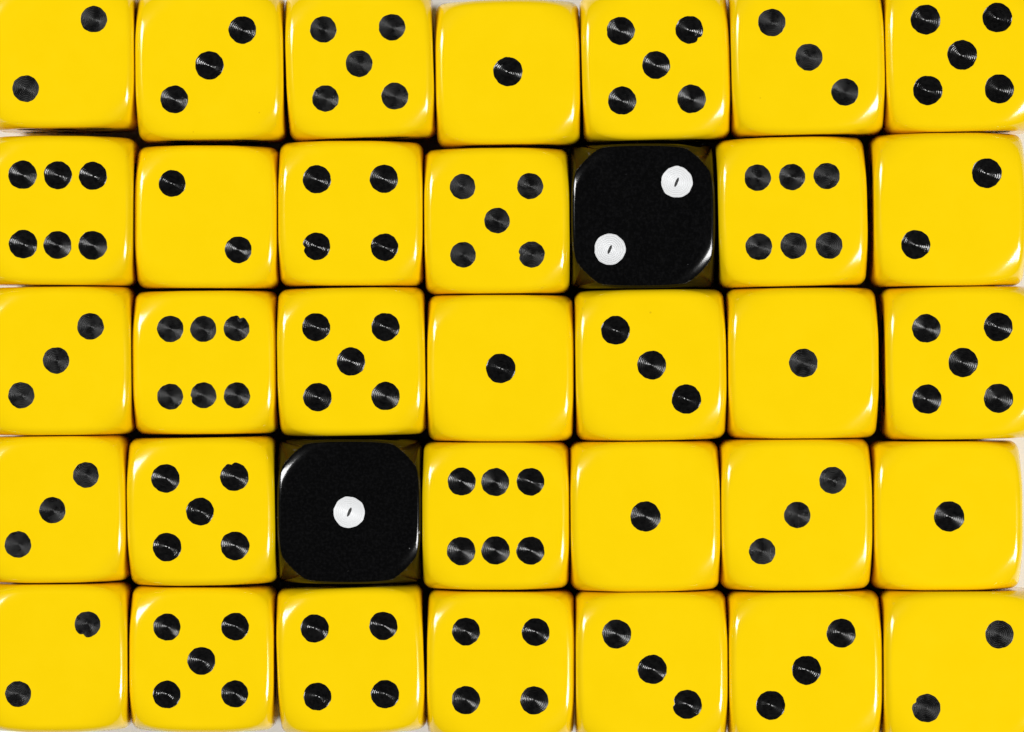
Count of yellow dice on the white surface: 33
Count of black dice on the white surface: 2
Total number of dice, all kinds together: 35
